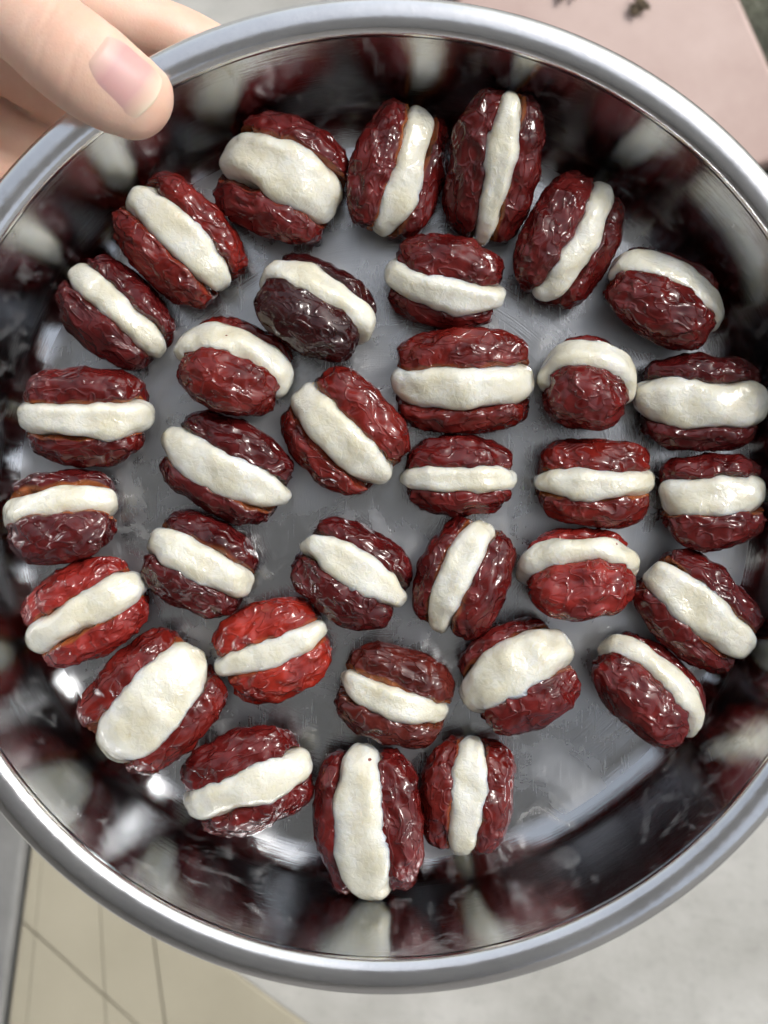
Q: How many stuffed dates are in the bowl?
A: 34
